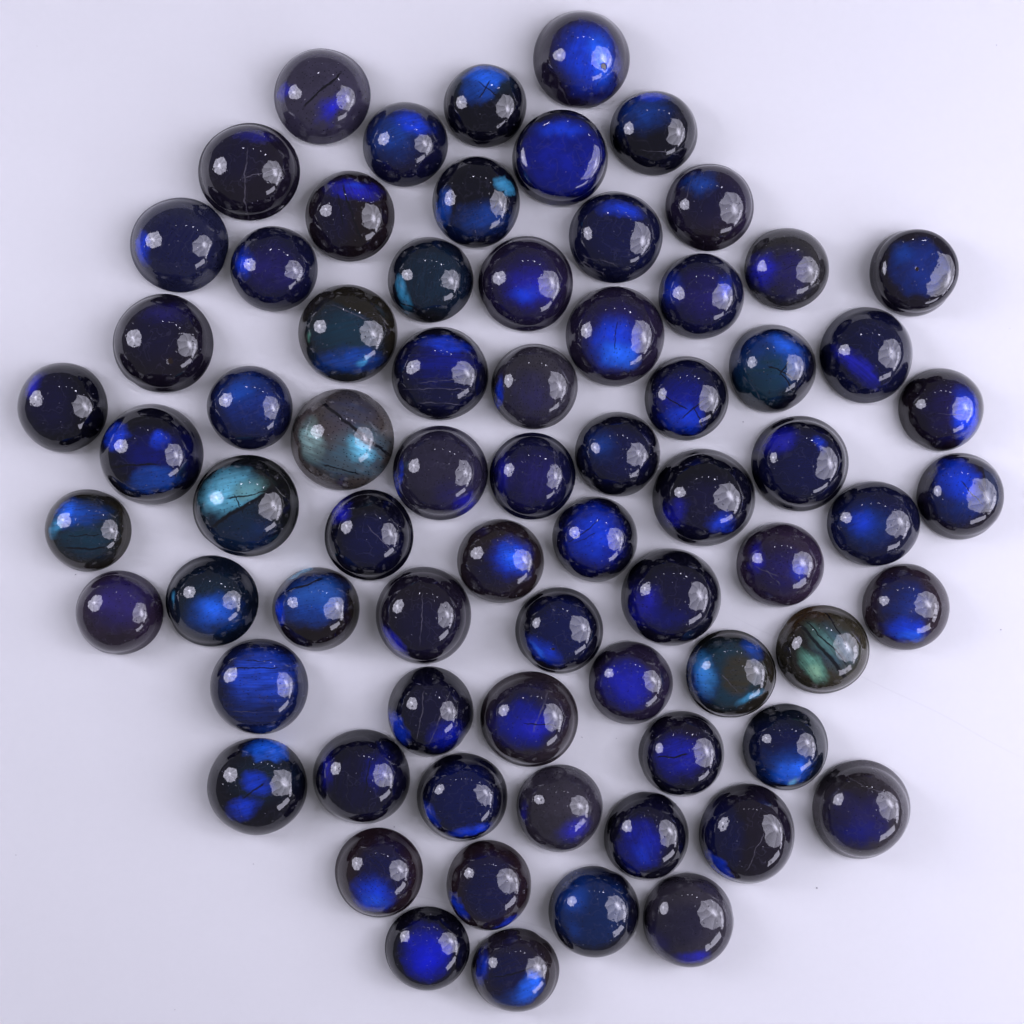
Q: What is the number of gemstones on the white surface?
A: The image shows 72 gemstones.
